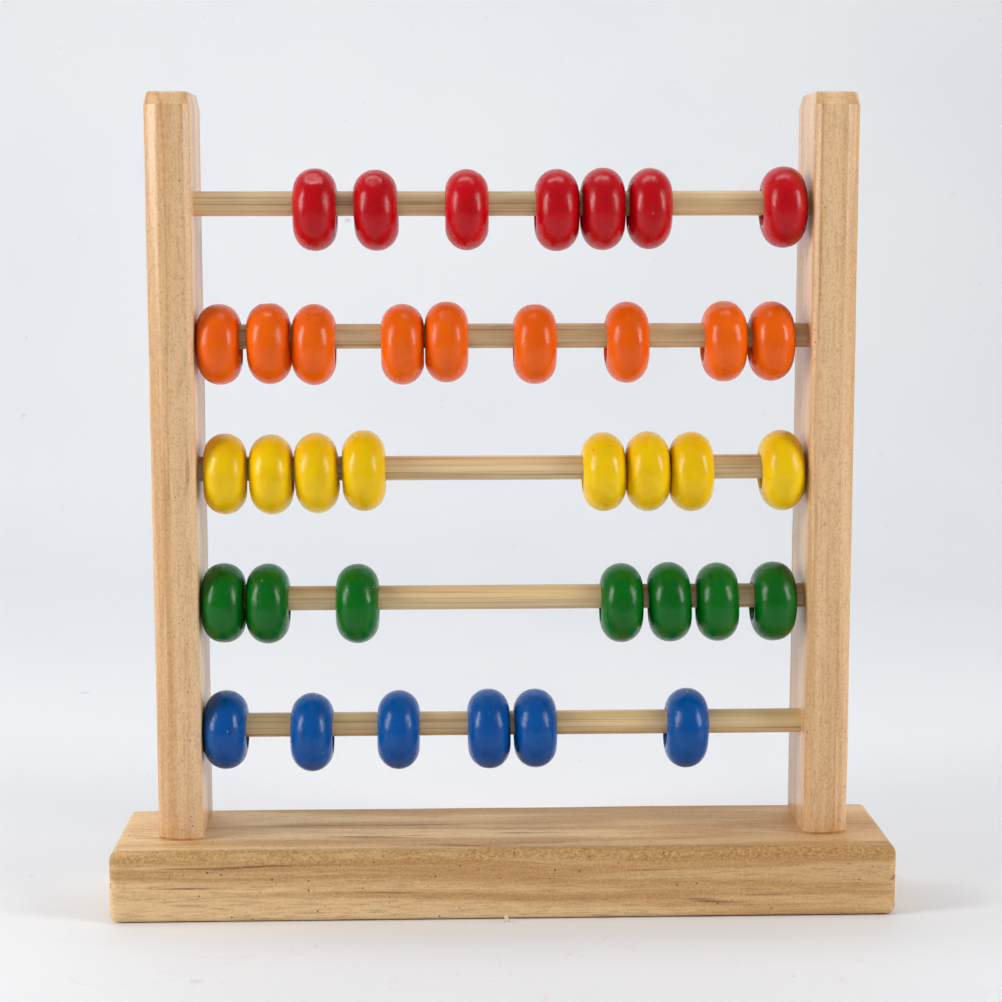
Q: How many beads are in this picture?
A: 37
